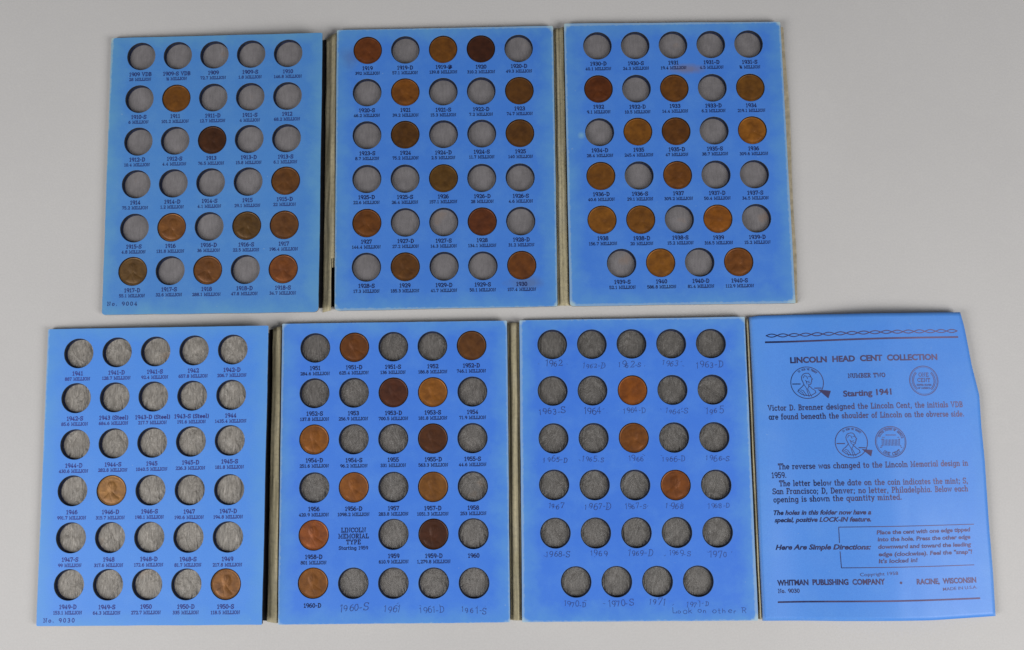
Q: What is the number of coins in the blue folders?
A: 50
